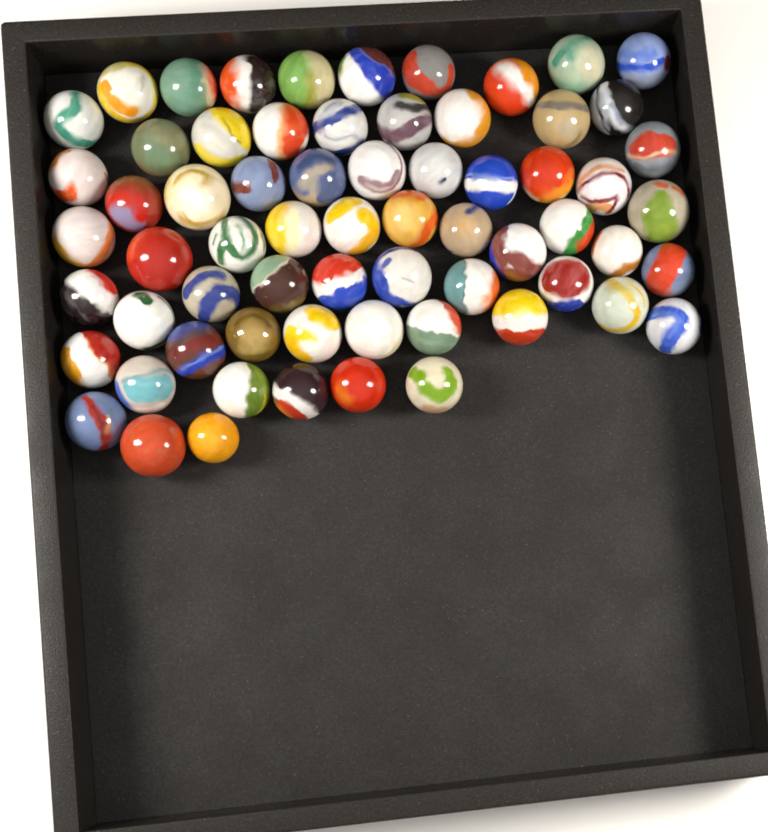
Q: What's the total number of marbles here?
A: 66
